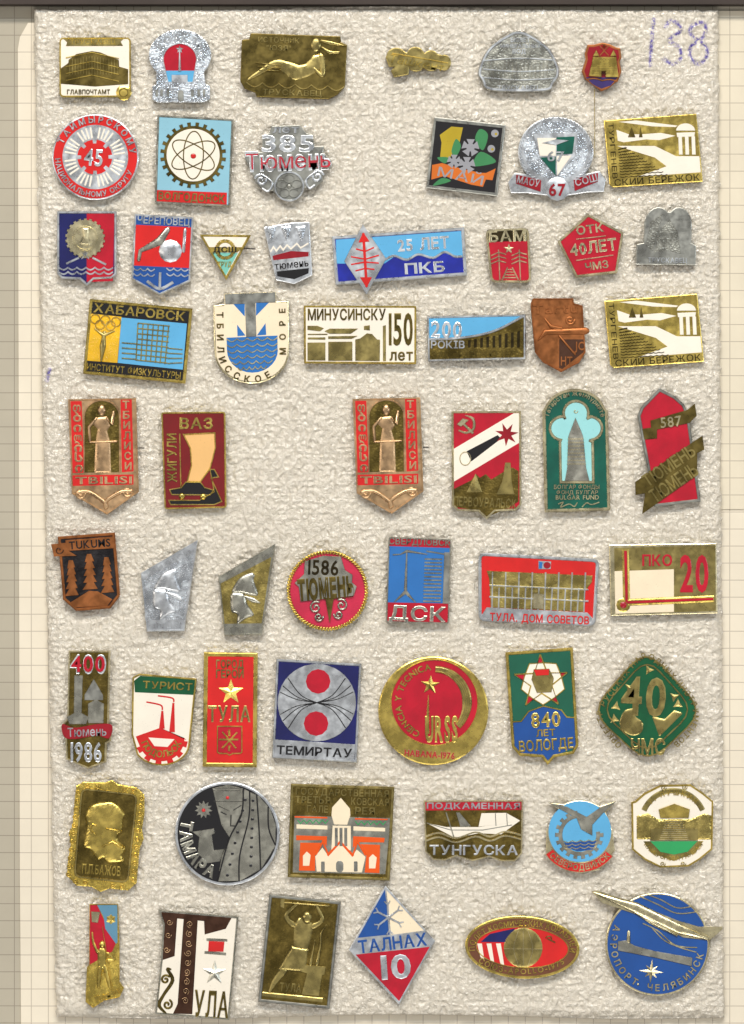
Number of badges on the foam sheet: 58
